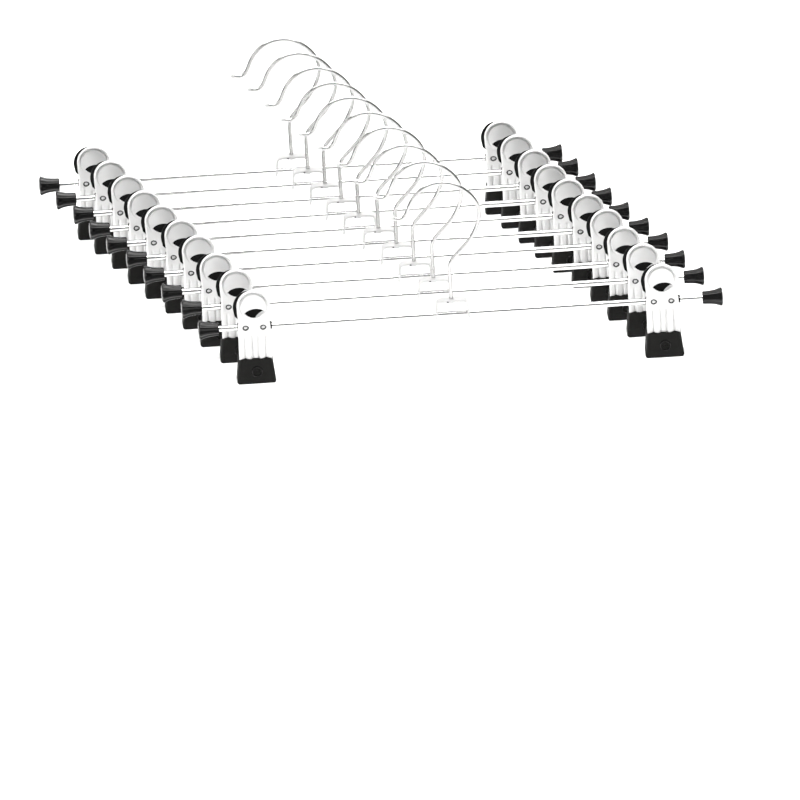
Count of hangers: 10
